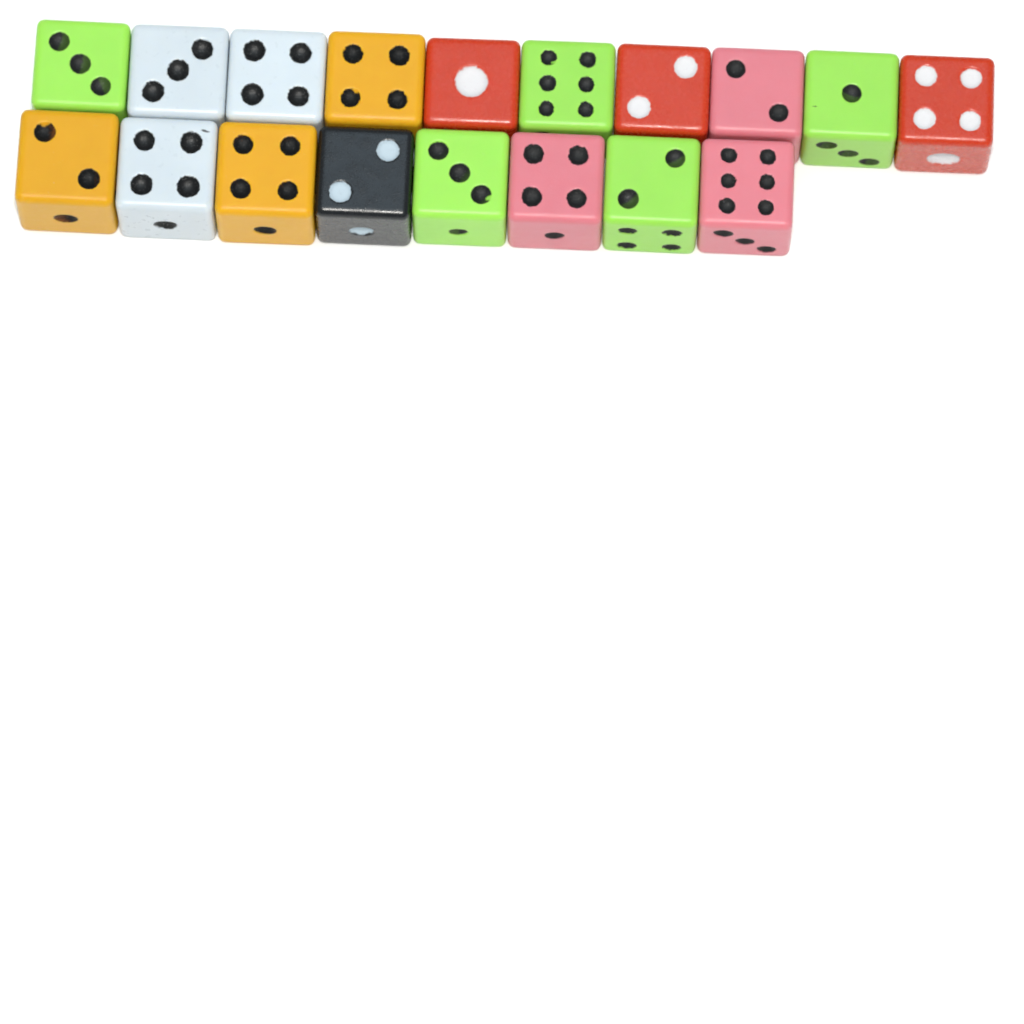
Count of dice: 18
